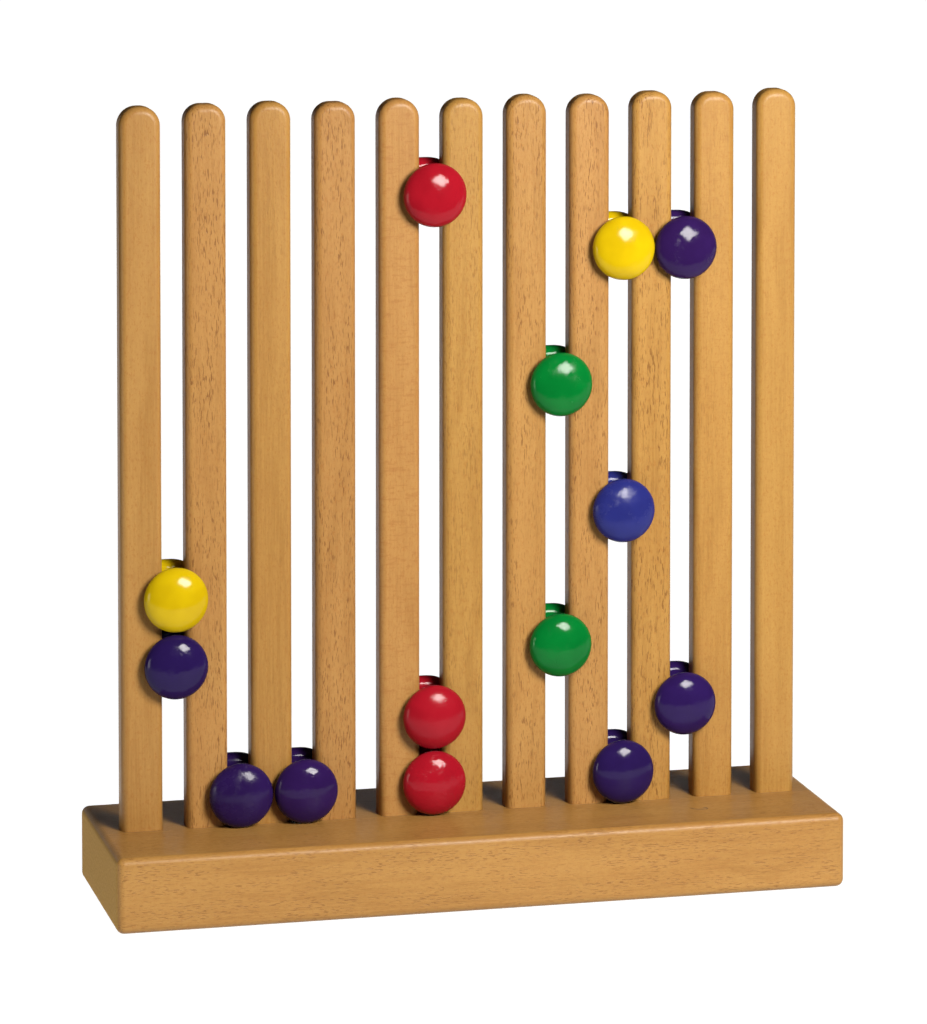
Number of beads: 14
